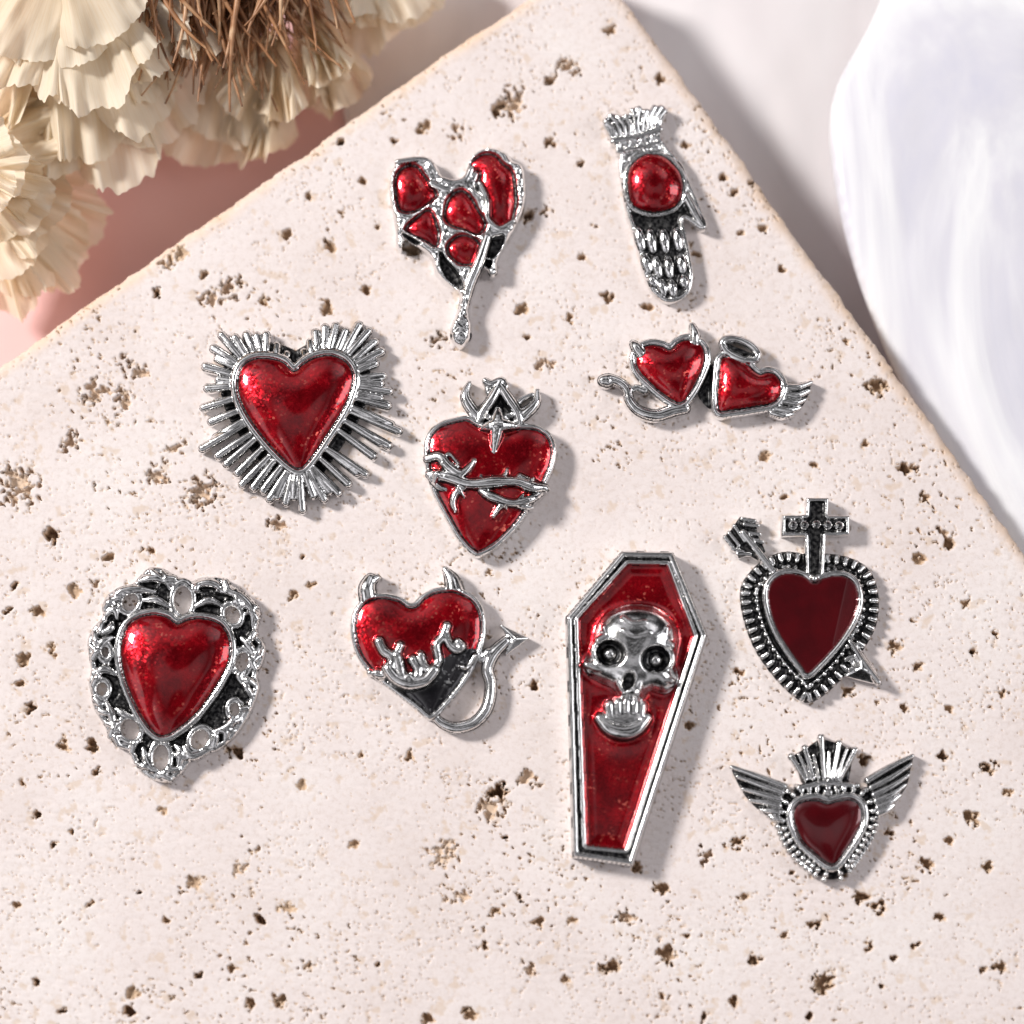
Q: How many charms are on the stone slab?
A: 10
